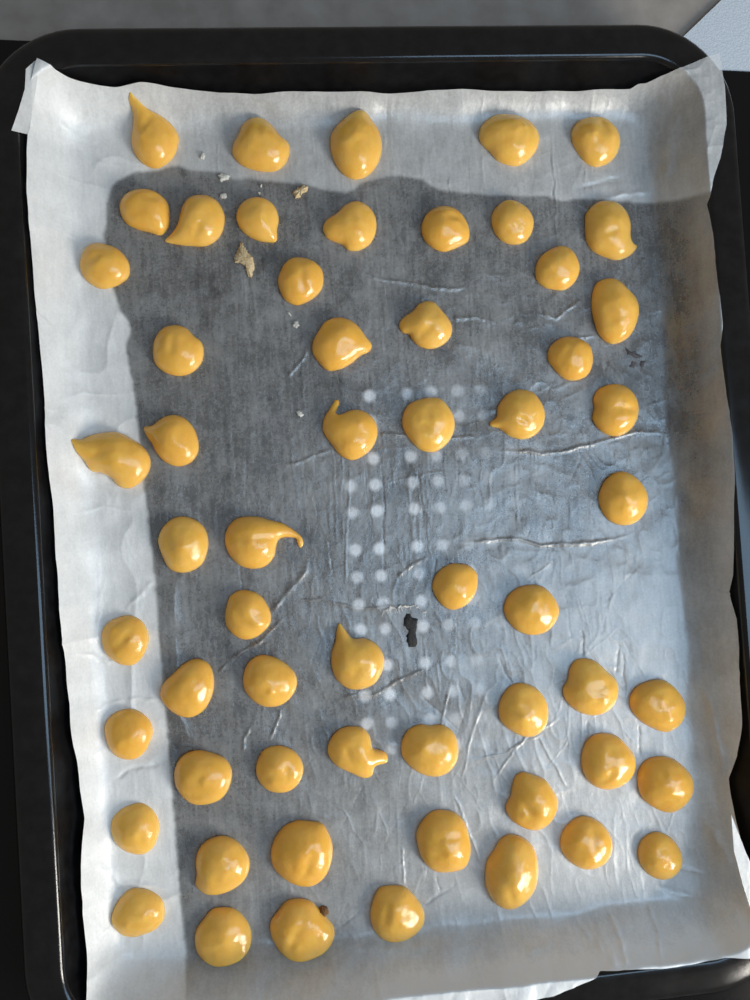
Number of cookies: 58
